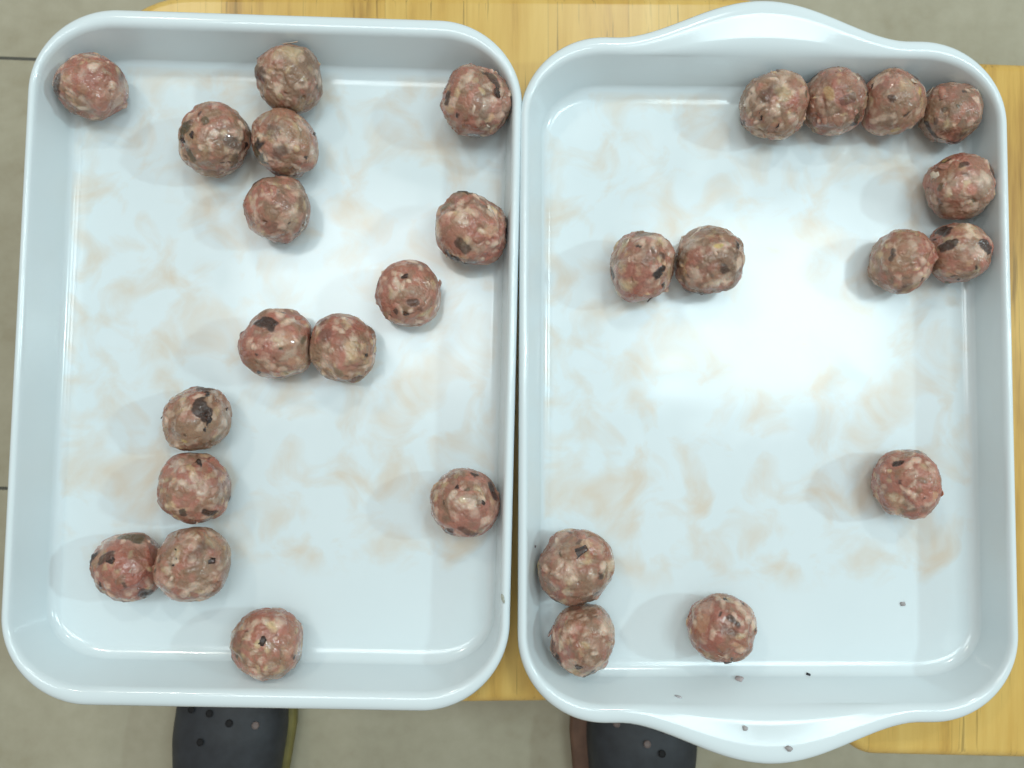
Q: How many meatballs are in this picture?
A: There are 29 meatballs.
